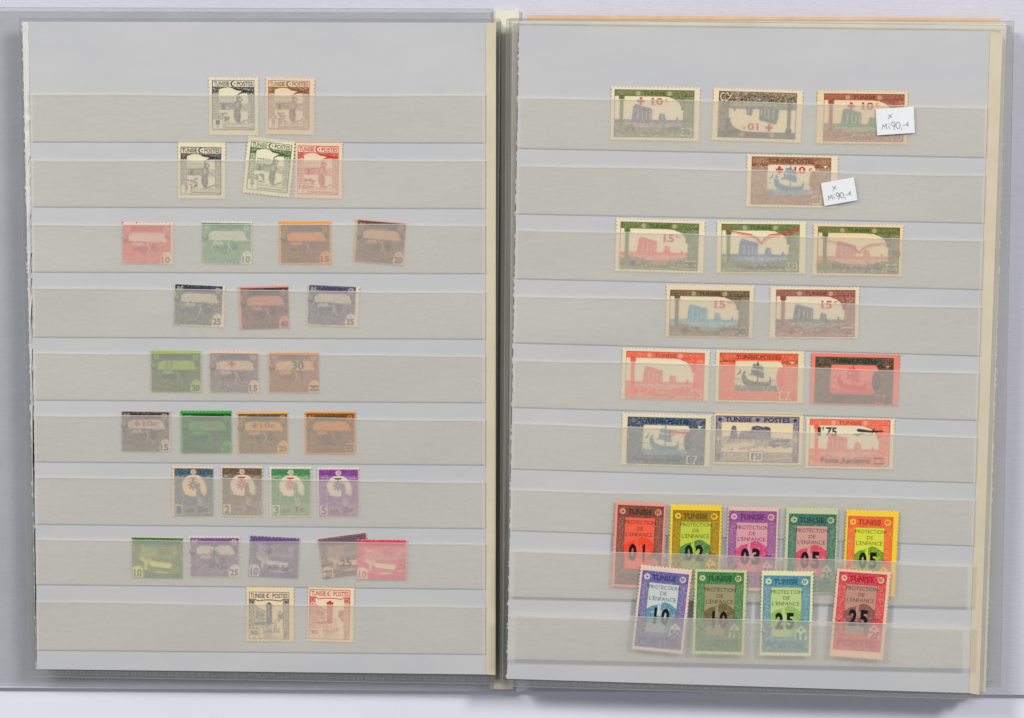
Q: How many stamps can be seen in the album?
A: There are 54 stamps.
